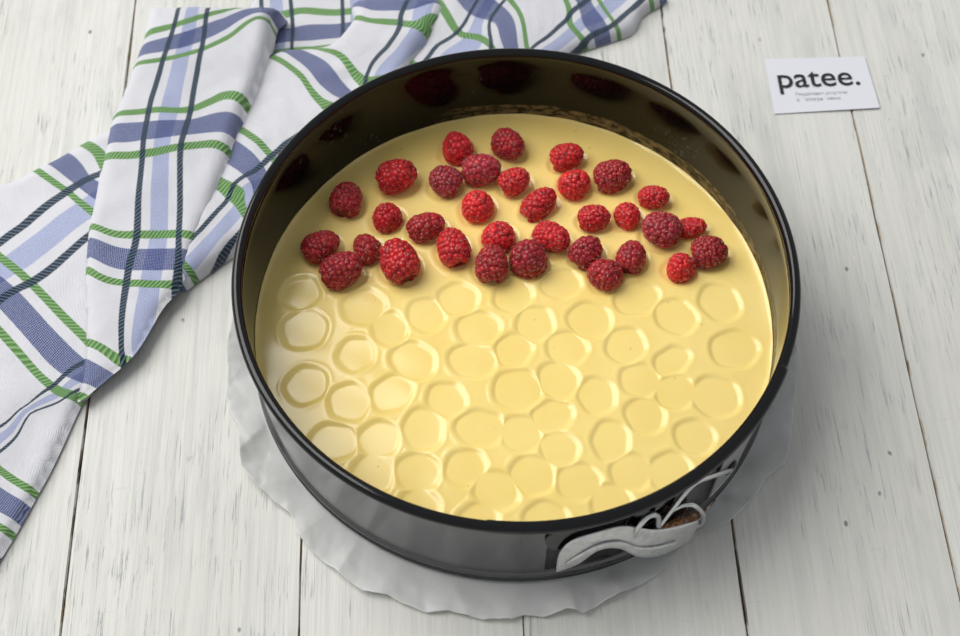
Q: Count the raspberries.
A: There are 33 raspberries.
